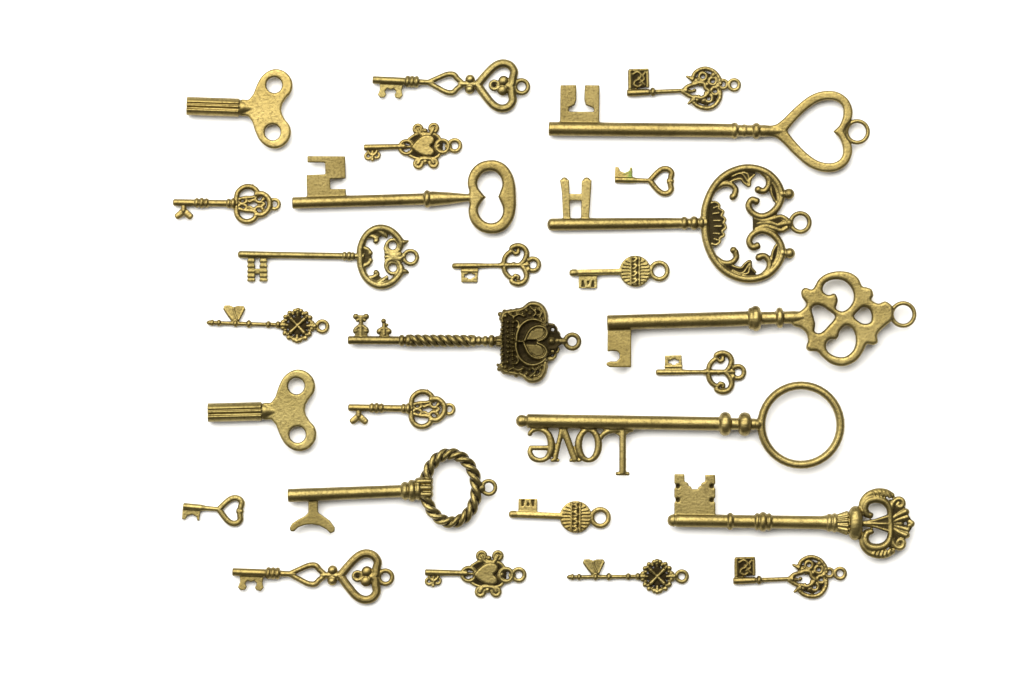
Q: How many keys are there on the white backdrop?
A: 27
